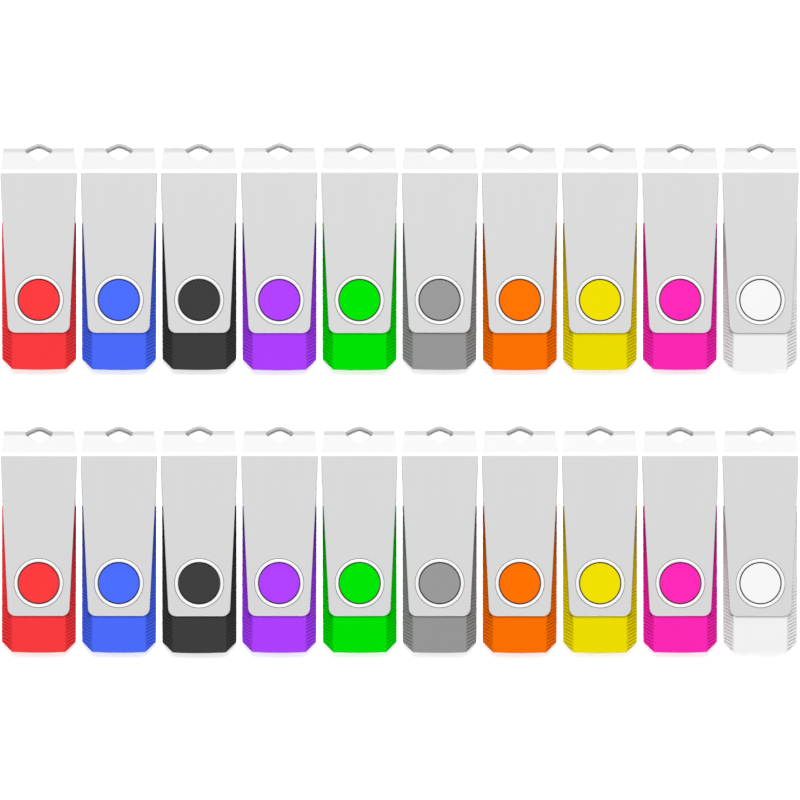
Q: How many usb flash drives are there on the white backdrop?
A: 20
